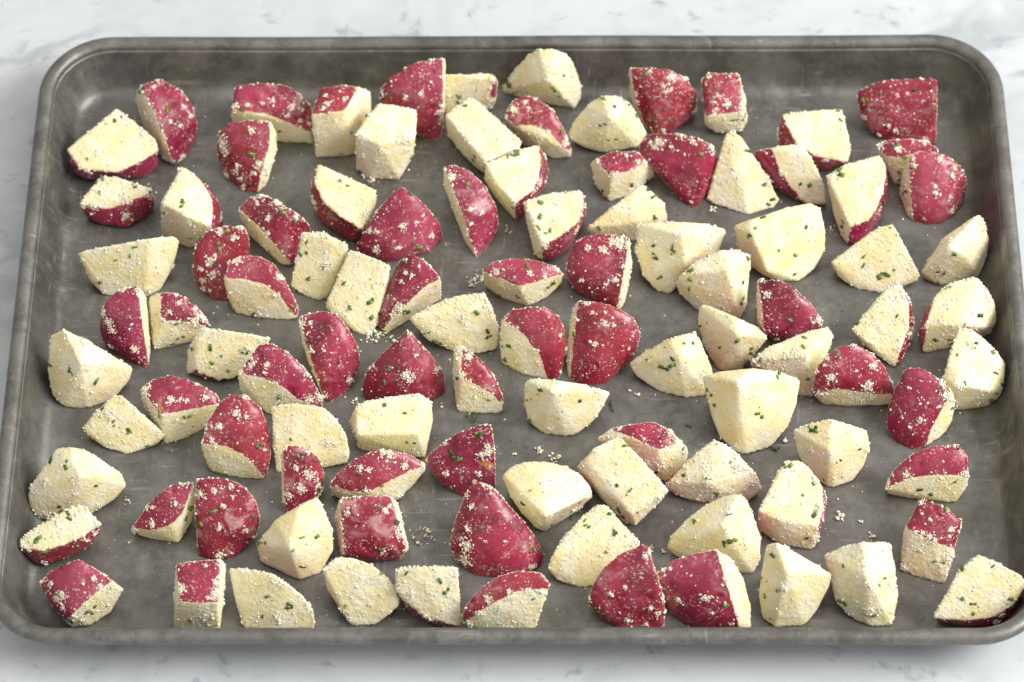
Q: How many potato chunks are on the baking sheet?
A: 103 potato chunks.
